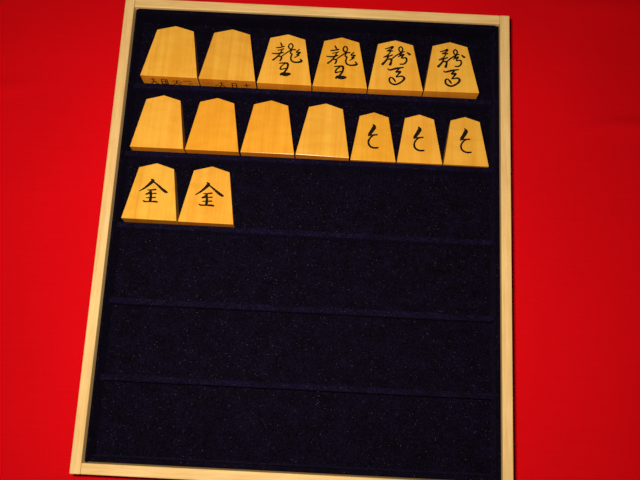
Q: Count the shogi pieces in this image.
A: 15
